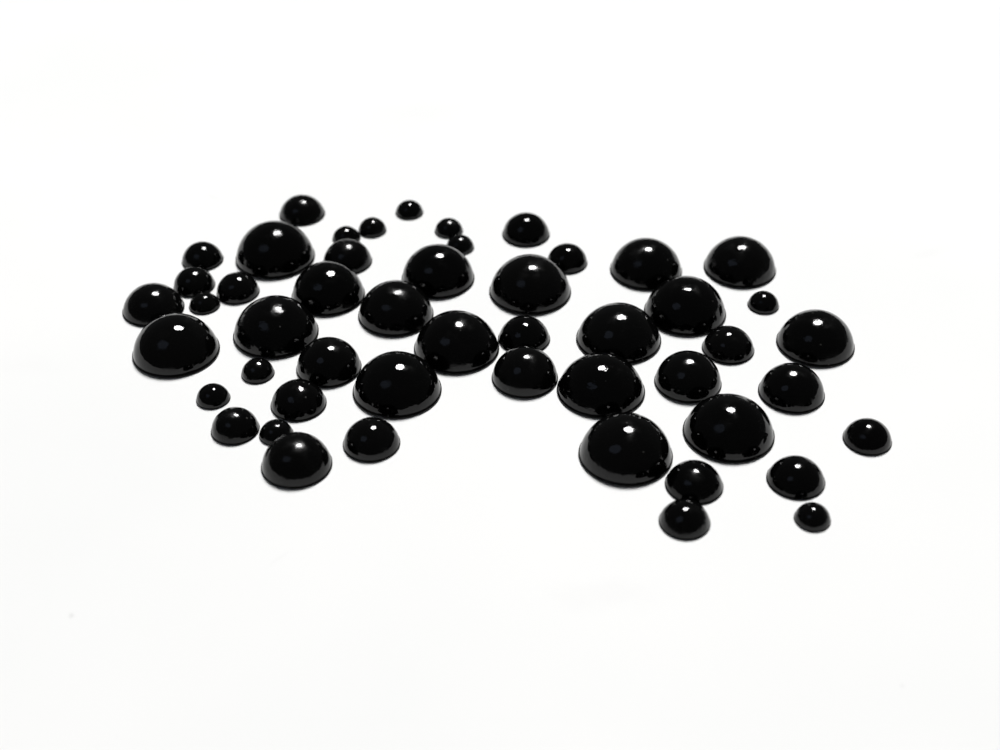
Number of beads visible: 50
